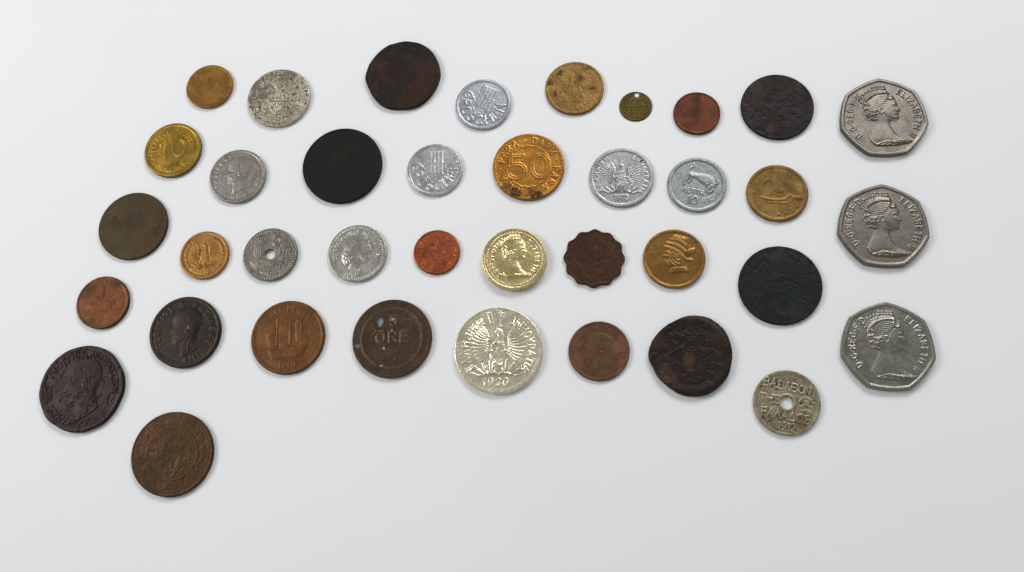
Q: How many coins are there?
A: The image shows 38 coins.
